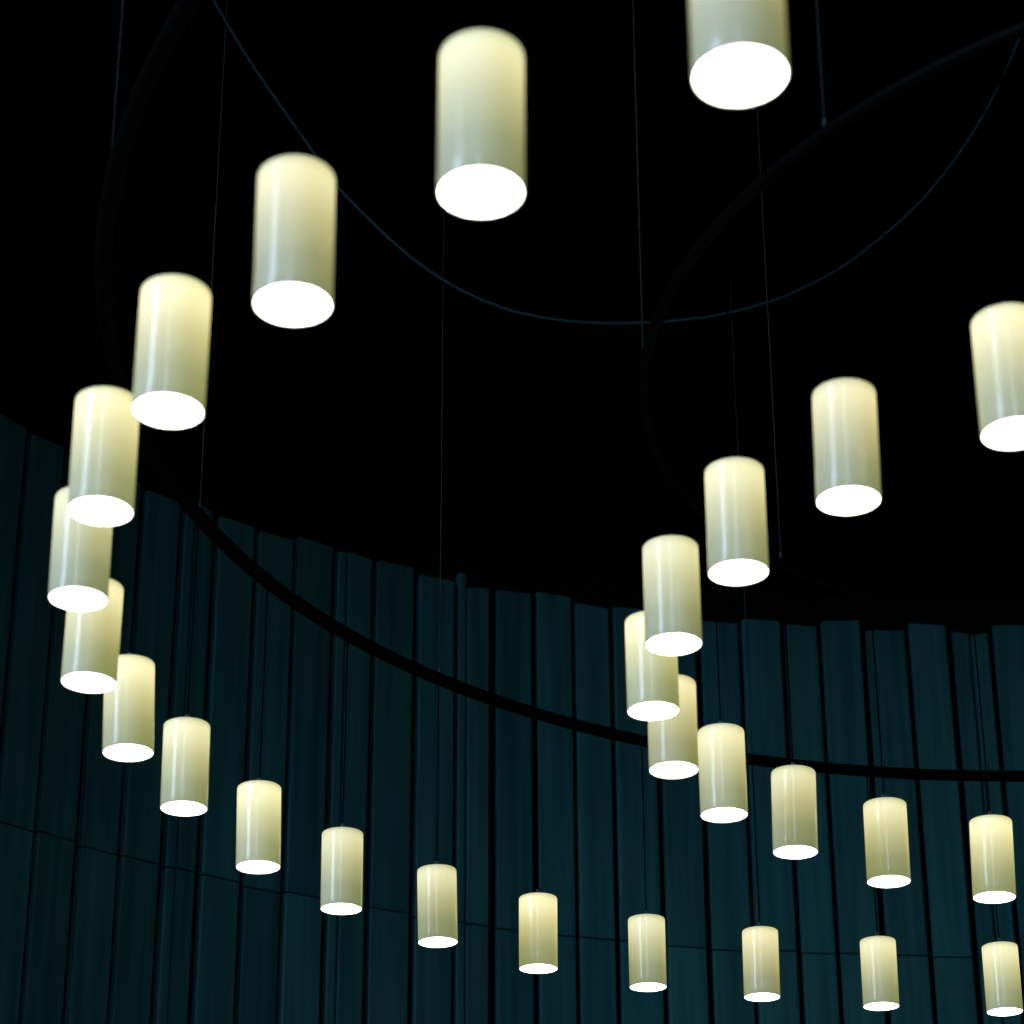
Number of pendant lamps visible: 27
